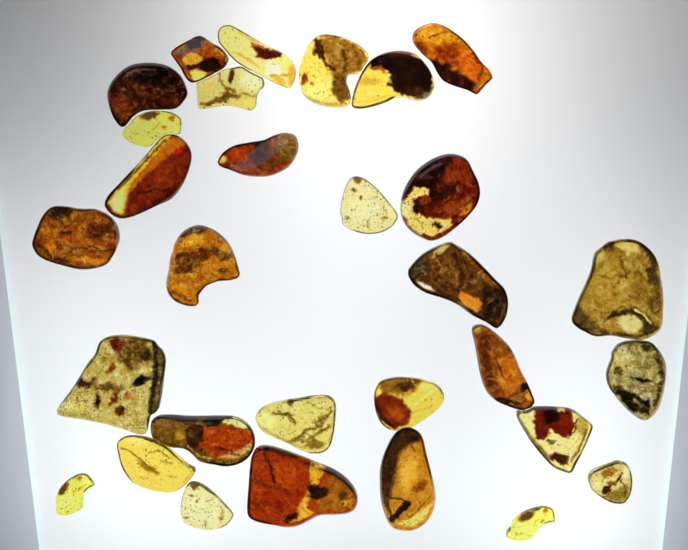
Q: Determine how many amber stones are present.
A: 30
